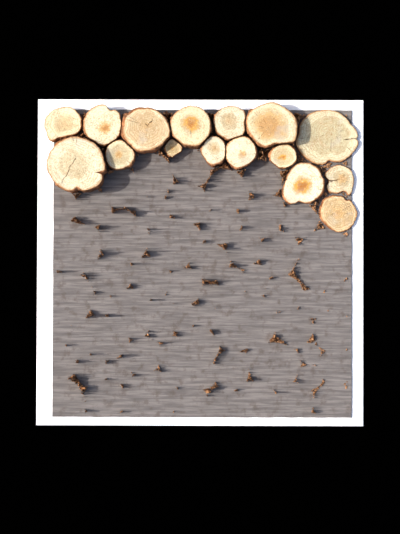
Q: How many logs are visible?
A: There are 16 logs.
